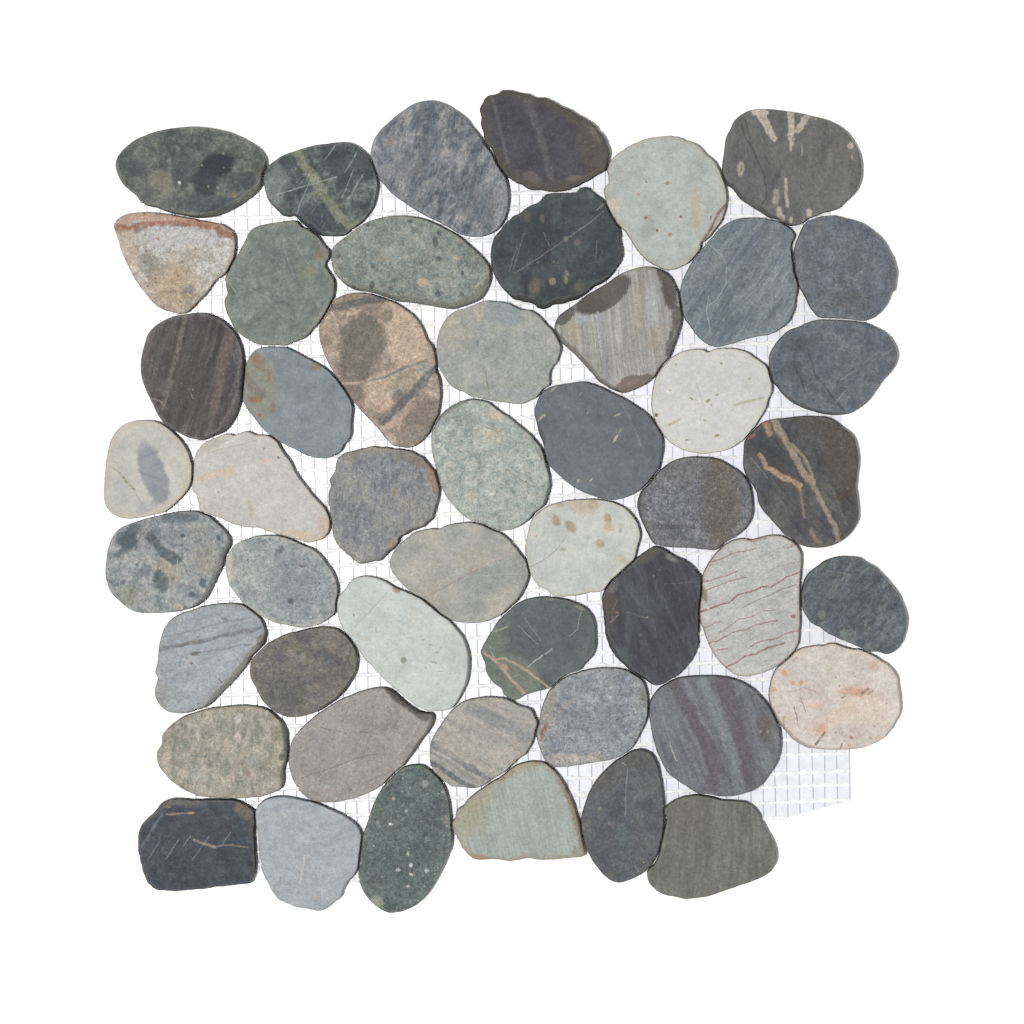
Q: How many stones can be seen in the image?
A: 49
